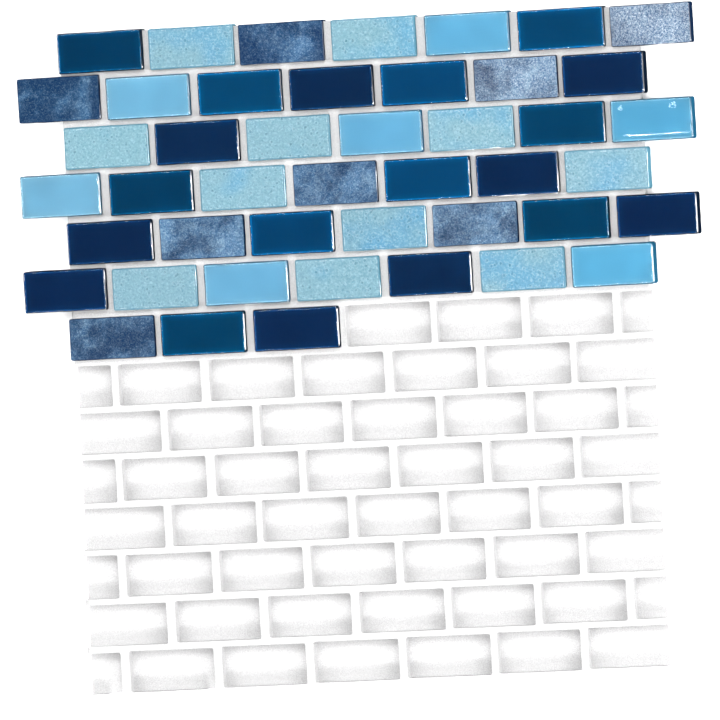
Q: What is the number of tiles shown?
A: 45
